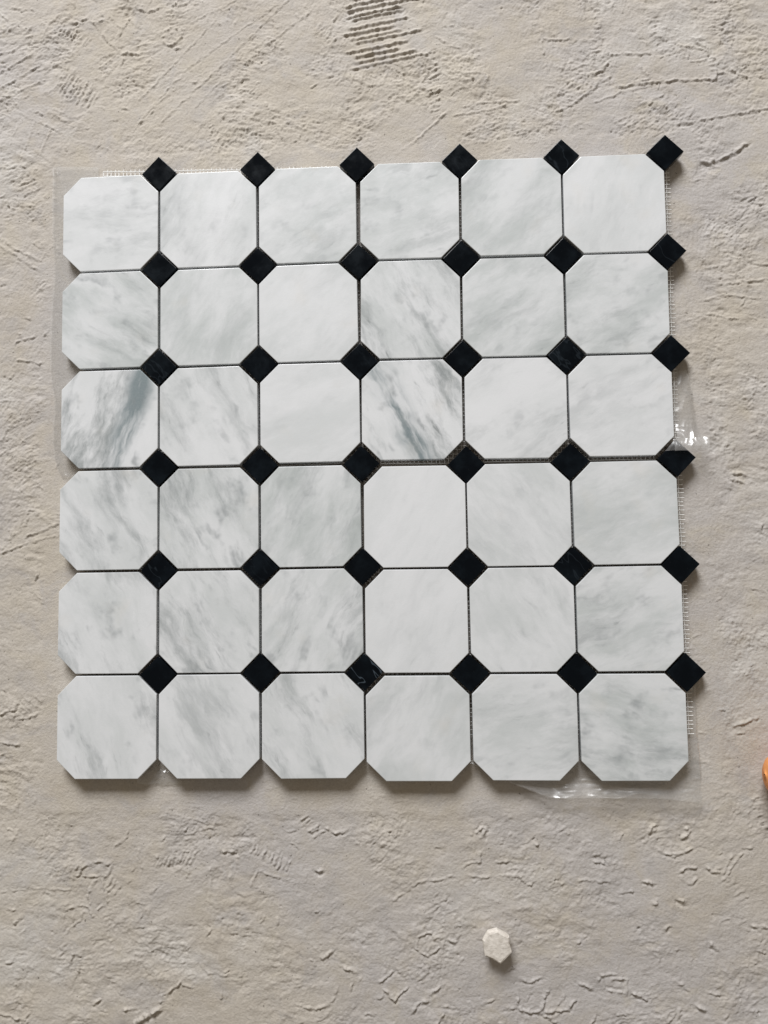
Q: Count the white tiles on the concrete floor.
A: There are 36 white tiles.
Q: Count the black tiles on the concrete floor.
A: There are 36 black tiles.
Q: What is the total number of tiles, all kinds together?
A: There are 72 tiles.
